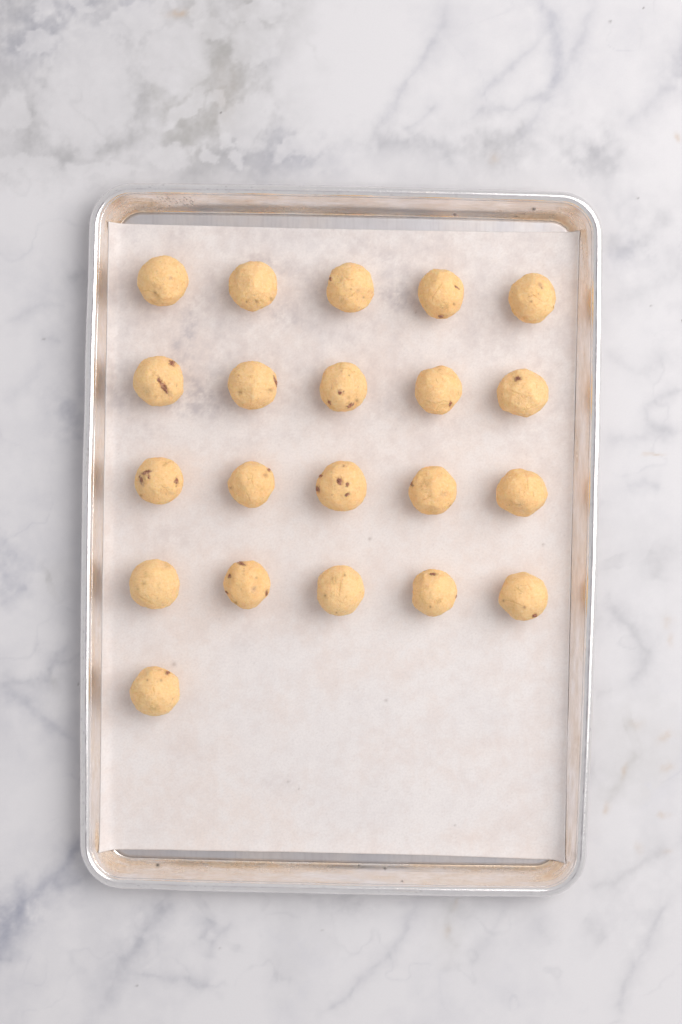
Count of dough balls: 21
